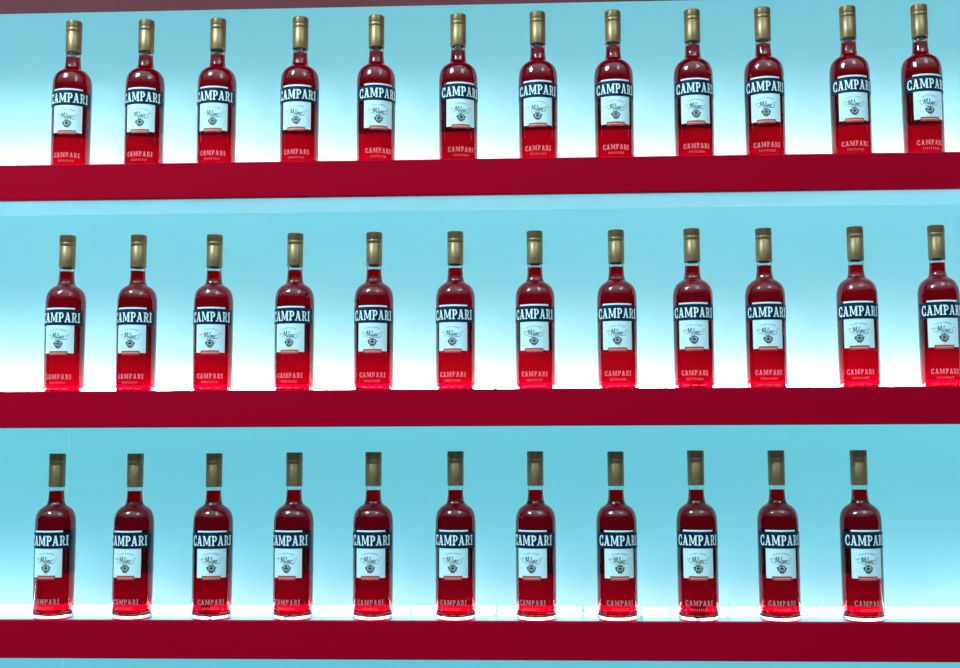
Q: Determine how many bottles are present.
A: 35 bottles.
